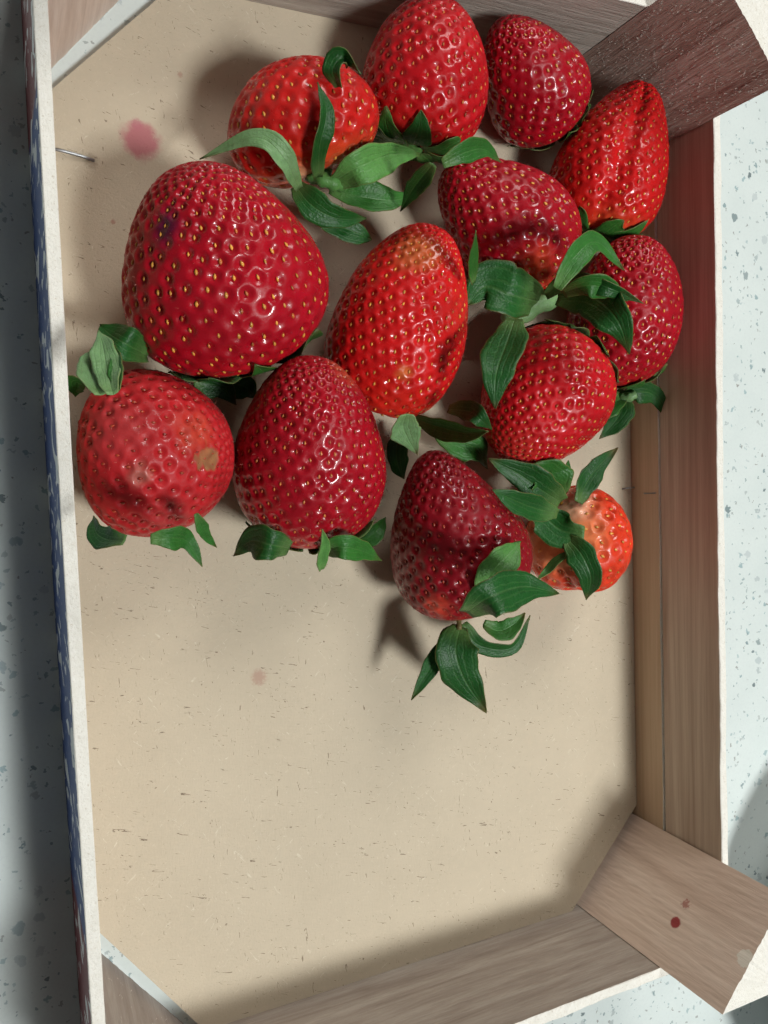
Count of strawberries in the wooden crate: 13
